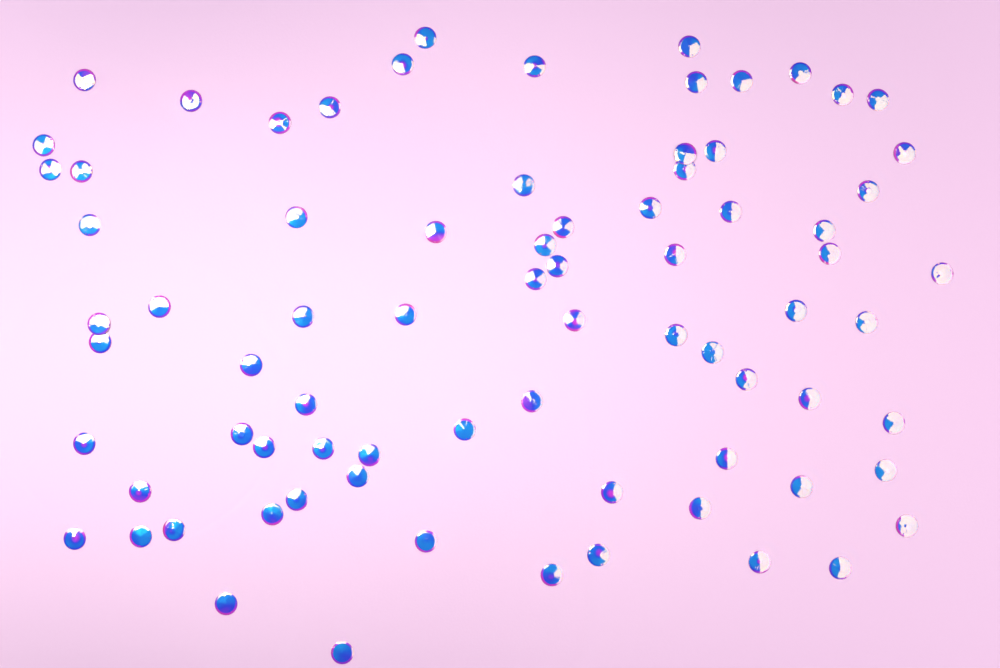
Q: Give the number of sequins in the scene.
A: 77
